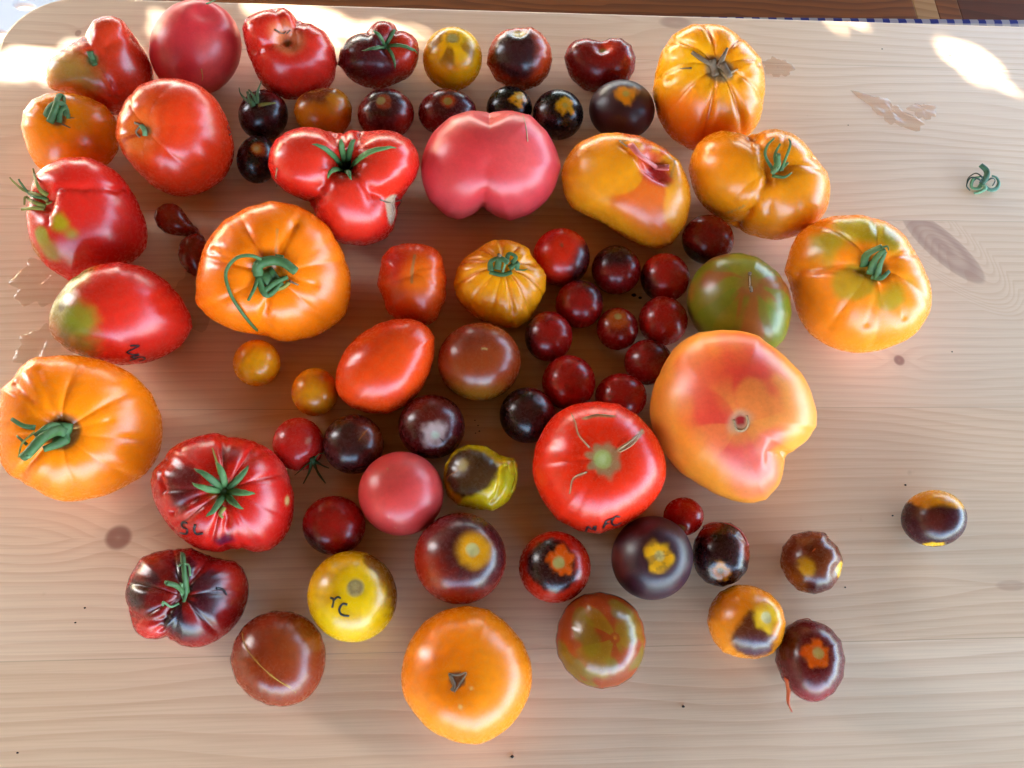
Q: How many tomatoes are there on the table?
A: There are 71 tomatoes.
